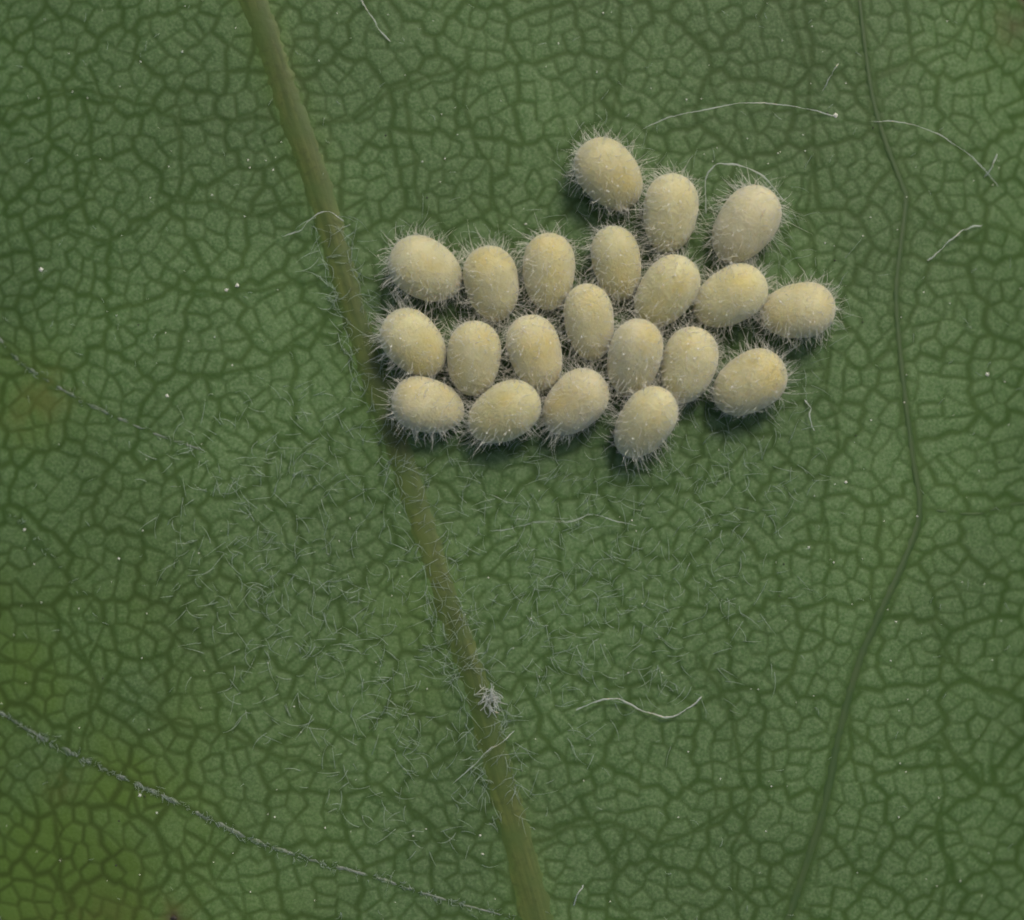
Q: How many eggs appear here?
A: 21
